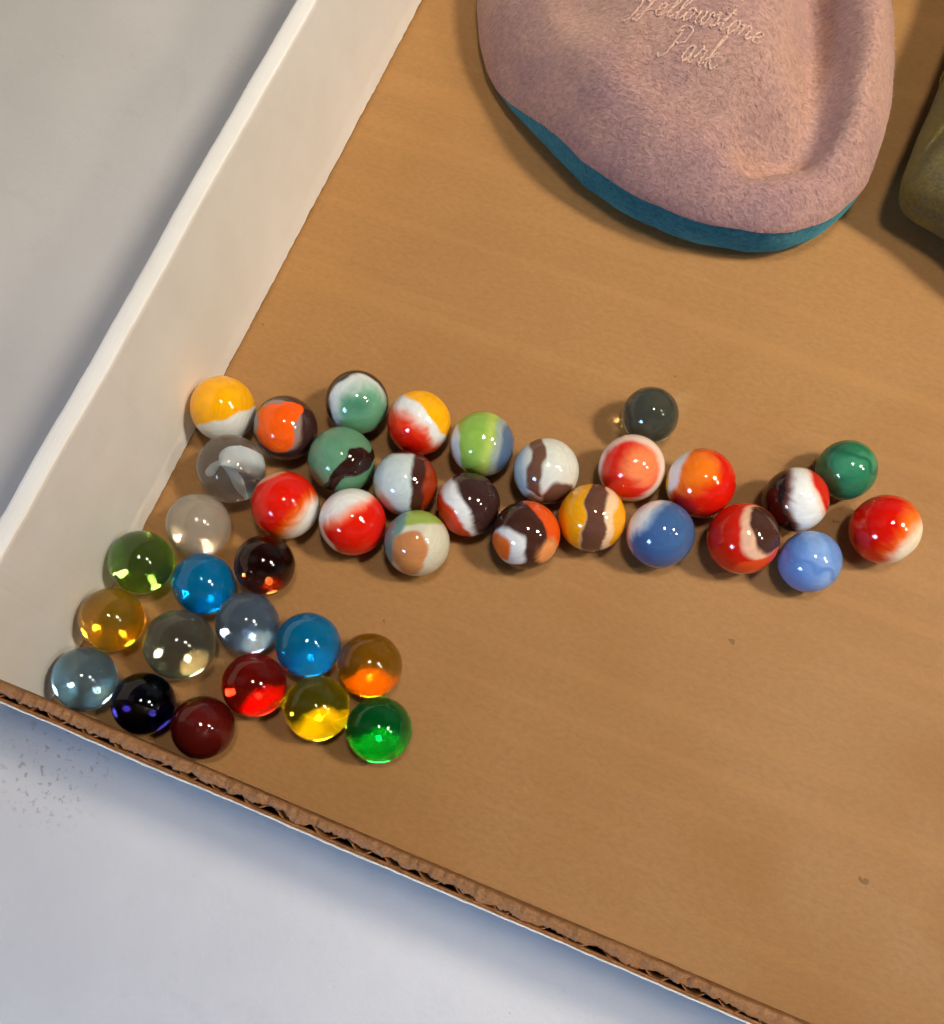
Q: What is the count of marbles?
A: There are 39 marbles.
